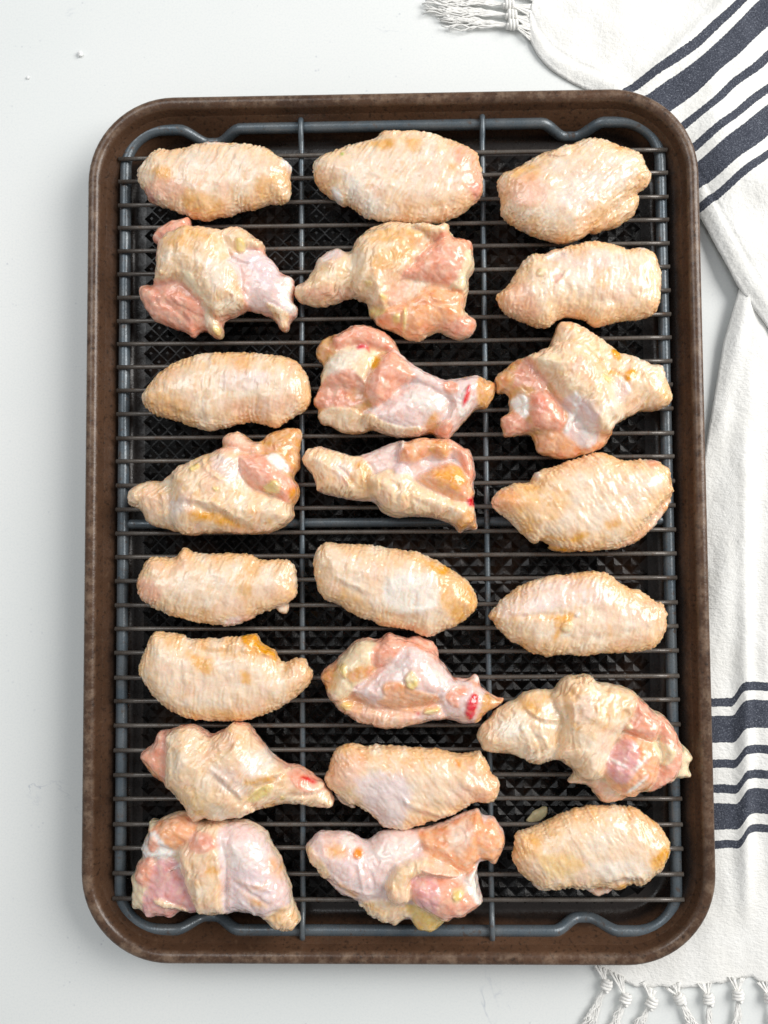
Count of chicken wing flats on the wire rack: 12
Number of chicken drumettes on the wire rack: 11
